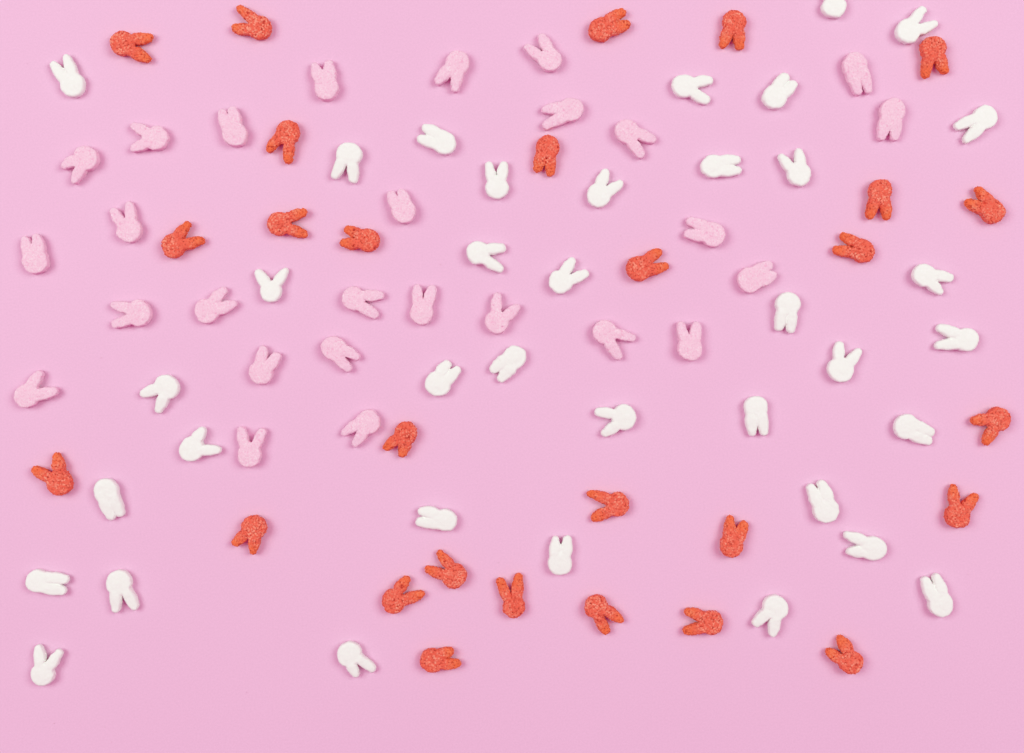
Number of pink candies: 27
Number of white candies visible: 37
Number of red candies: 28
